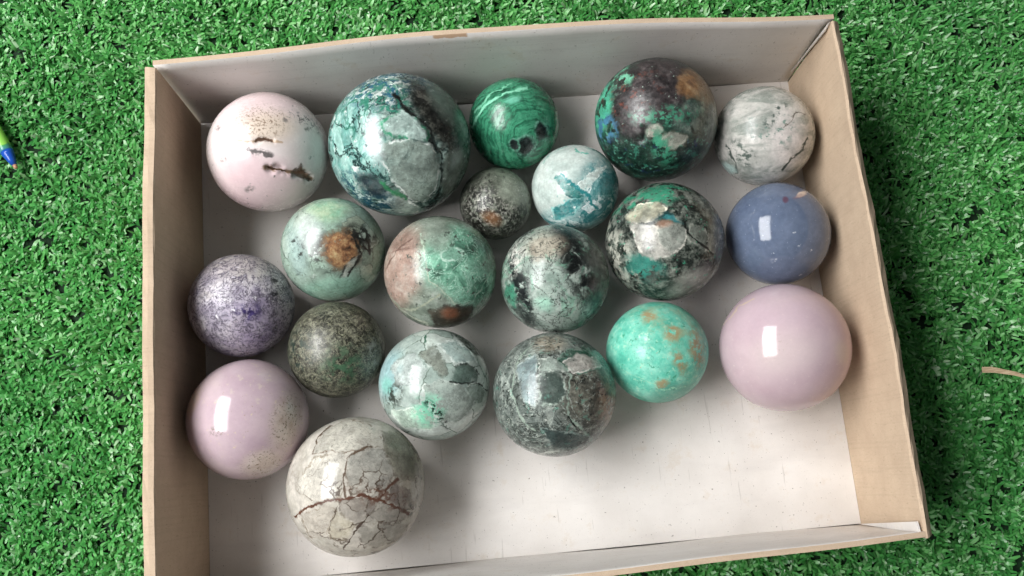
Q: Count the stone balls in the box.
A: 20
